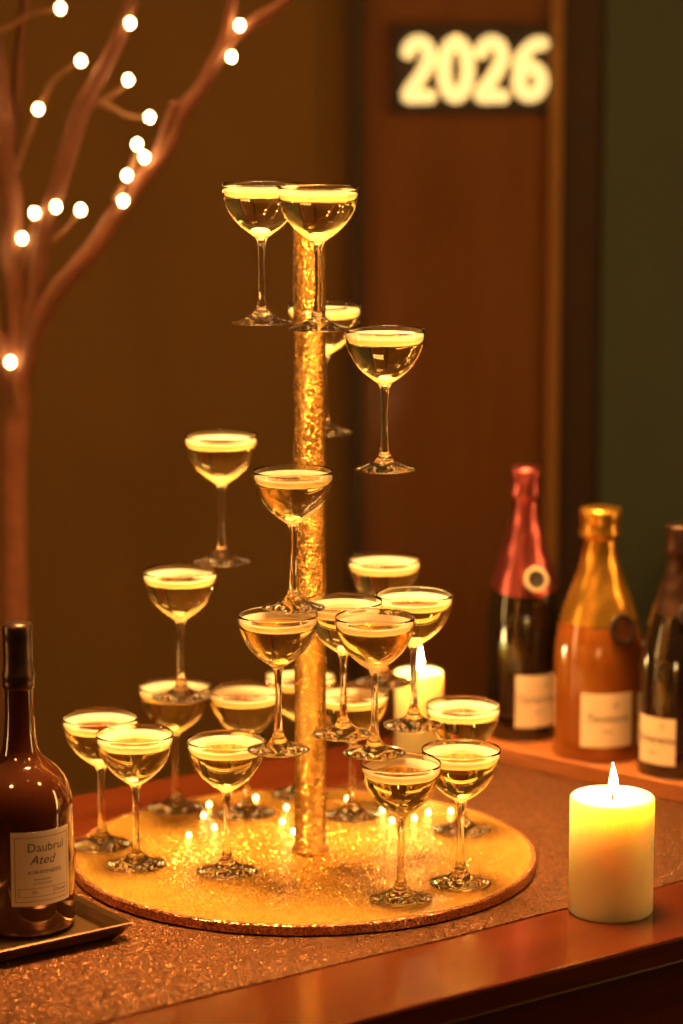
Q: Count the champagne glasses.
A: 22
